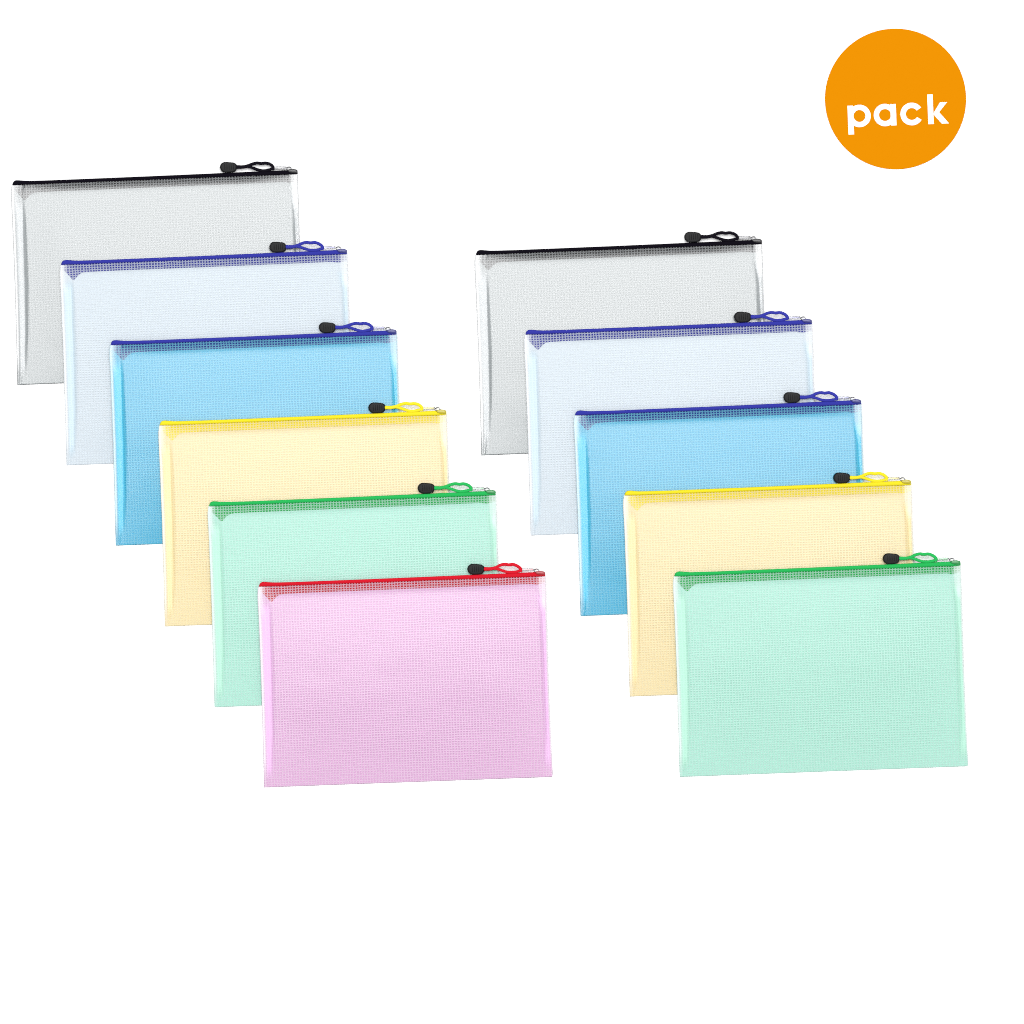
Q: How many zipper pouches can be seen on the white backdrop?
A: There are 11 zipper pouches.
